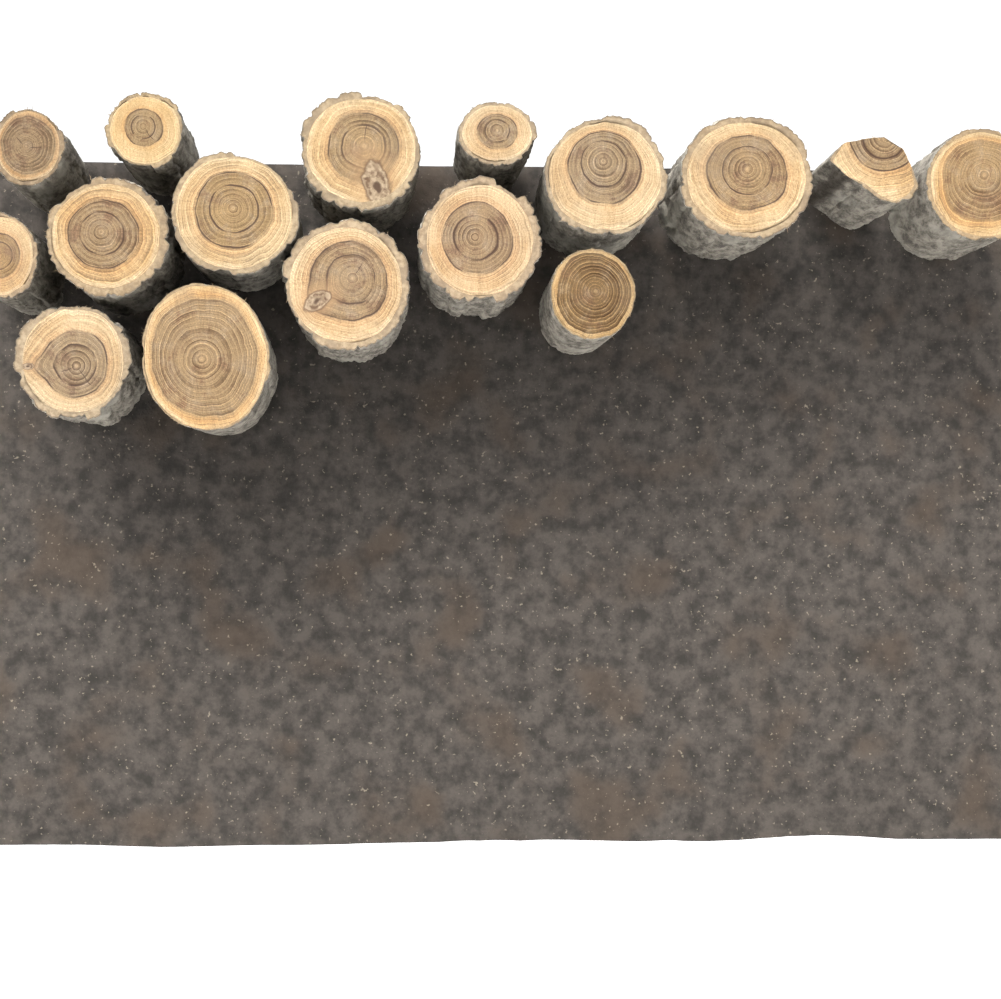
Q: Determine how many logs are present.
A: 16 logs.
